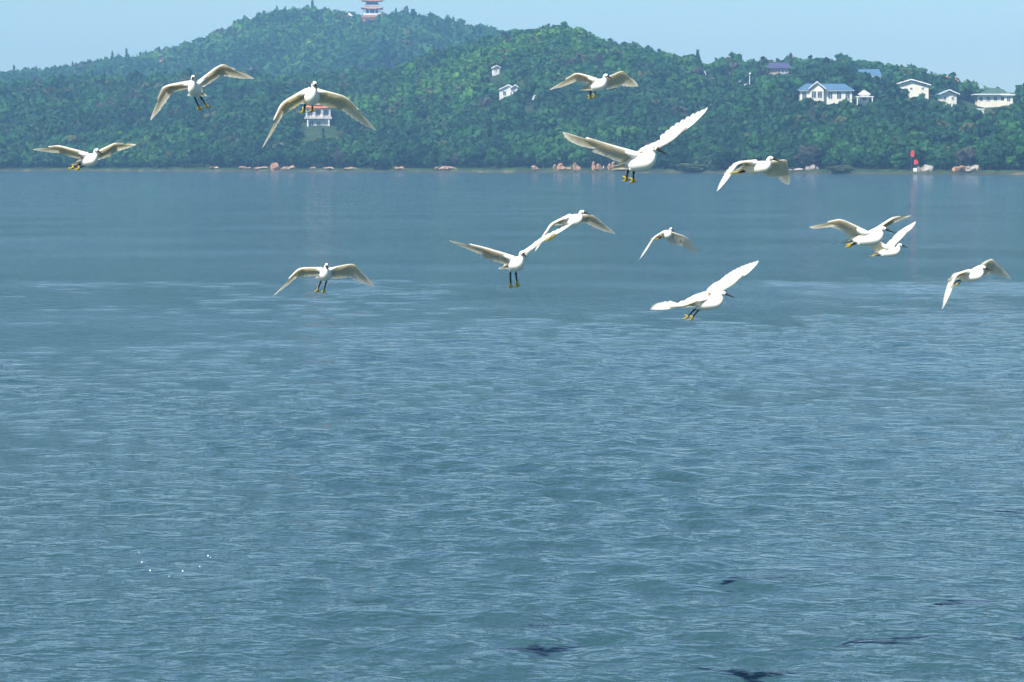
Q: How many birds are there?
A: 14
